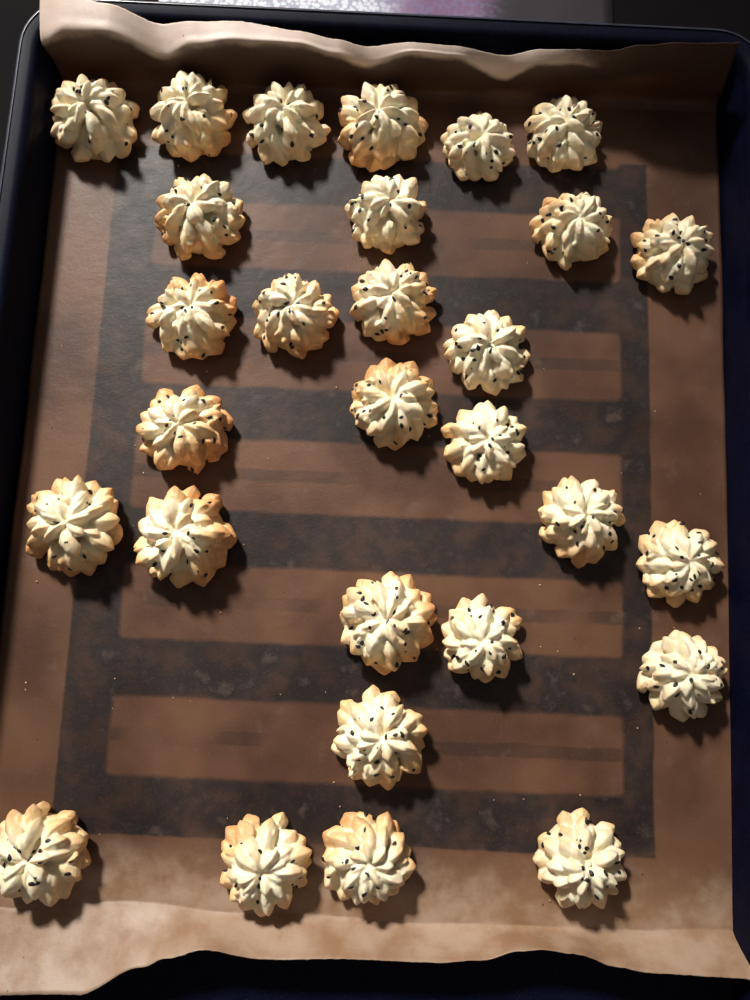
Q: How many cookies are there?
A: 29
